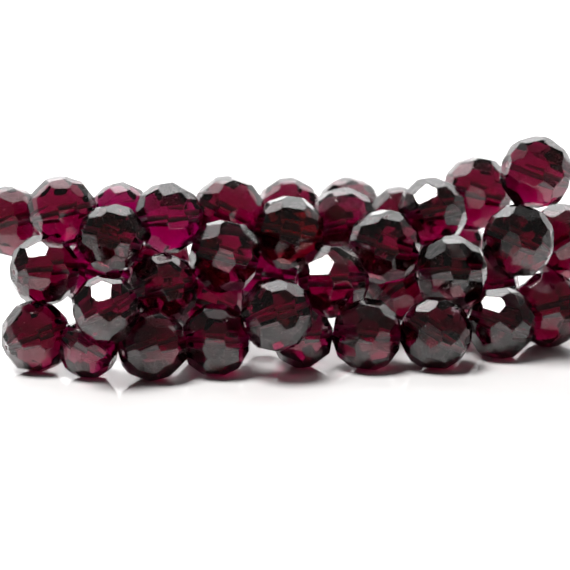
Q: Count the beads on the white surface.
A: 40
